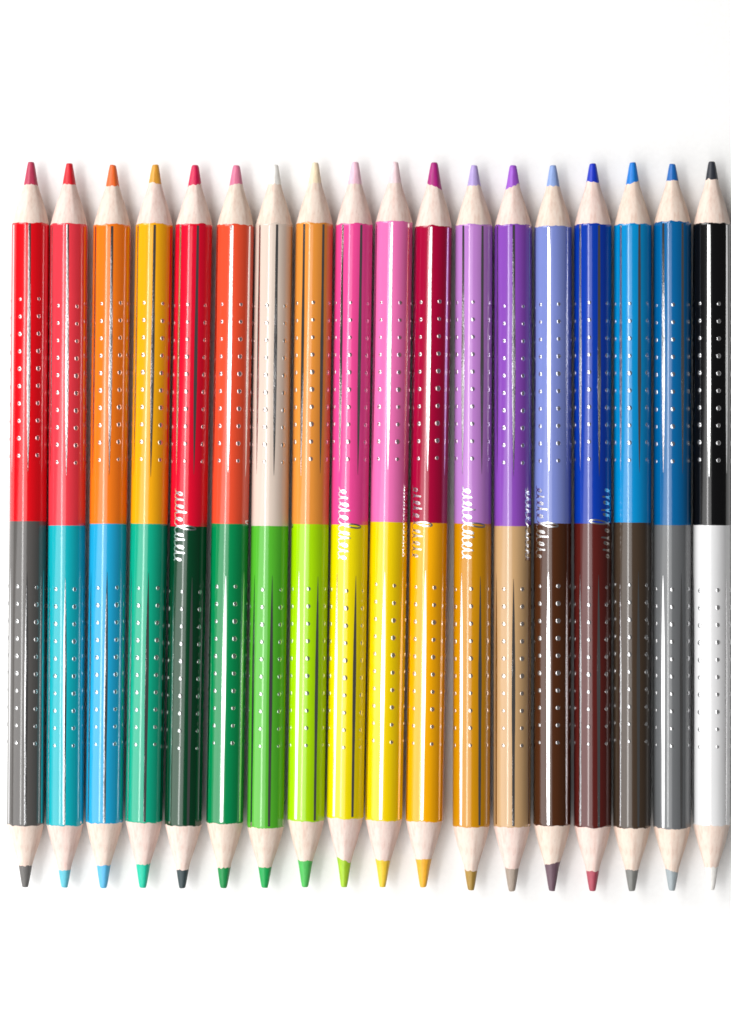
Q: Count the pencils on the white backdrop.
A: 18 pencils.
